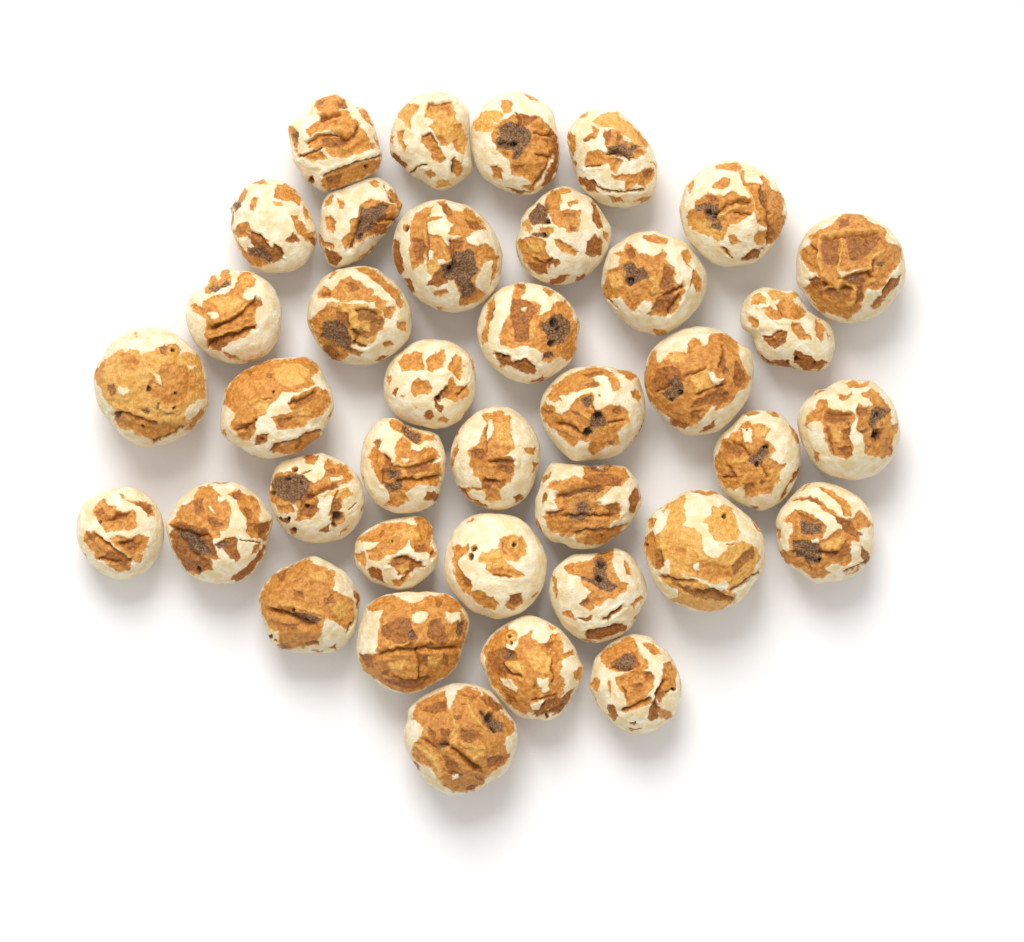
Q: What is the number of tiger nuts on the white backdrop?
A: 38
